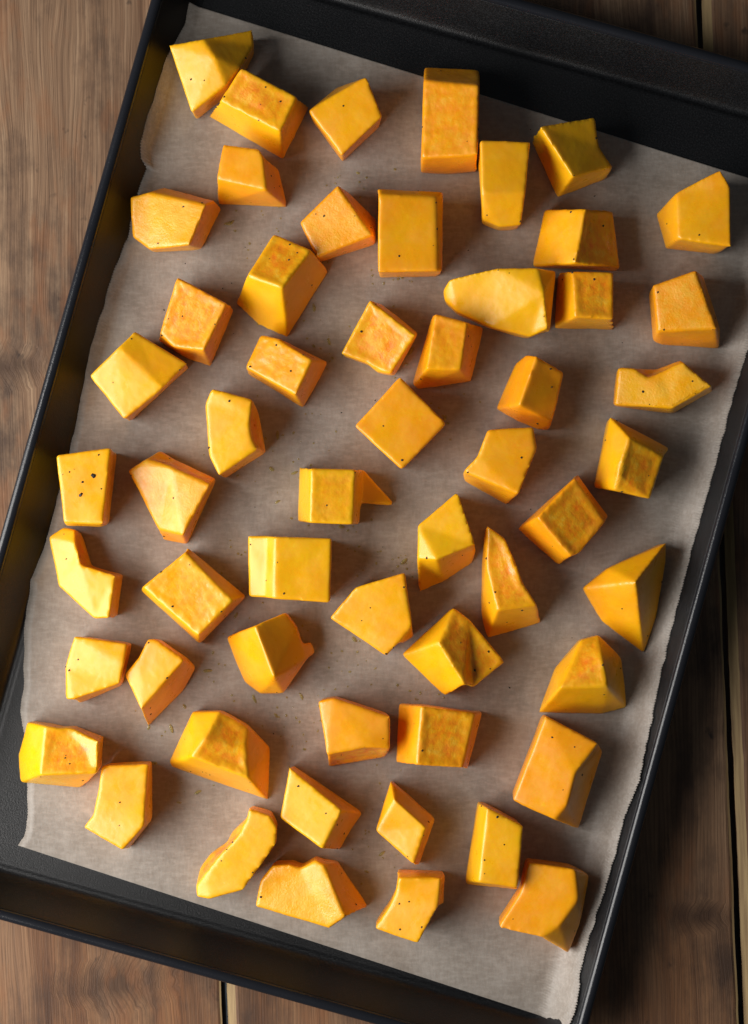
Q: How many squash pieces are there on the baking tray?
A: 56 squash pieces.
